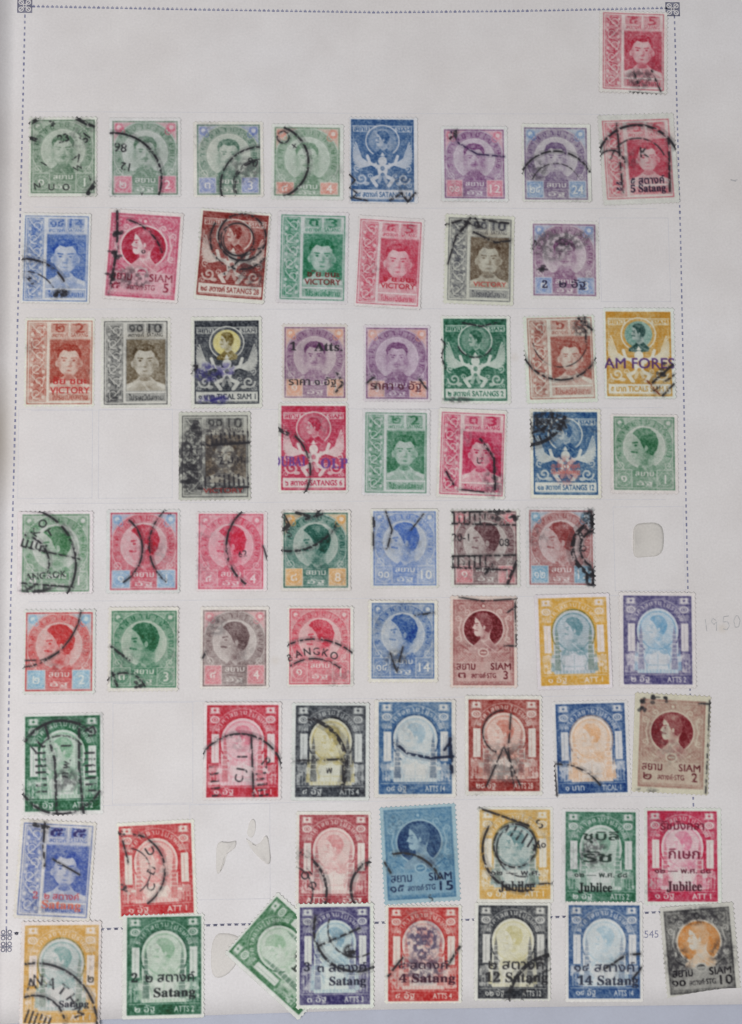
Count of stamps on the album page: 67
